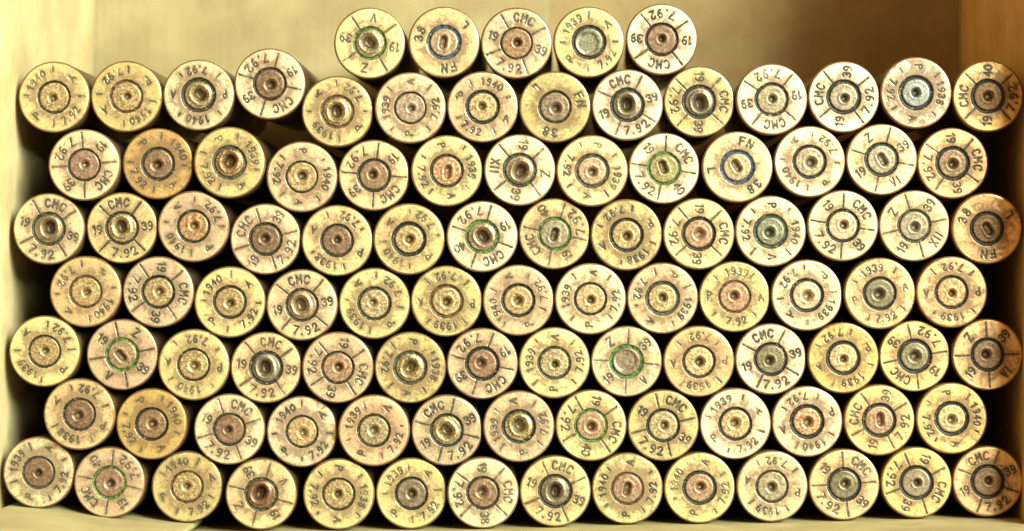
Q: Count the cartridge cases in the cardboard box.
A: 100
